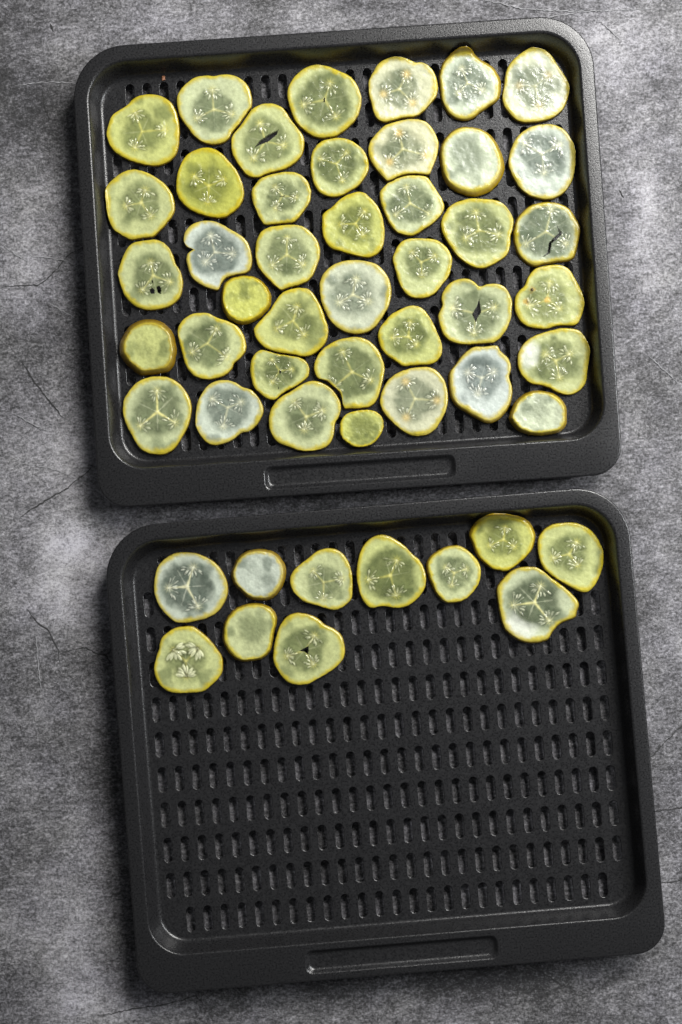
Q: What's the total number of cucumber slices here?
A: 51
